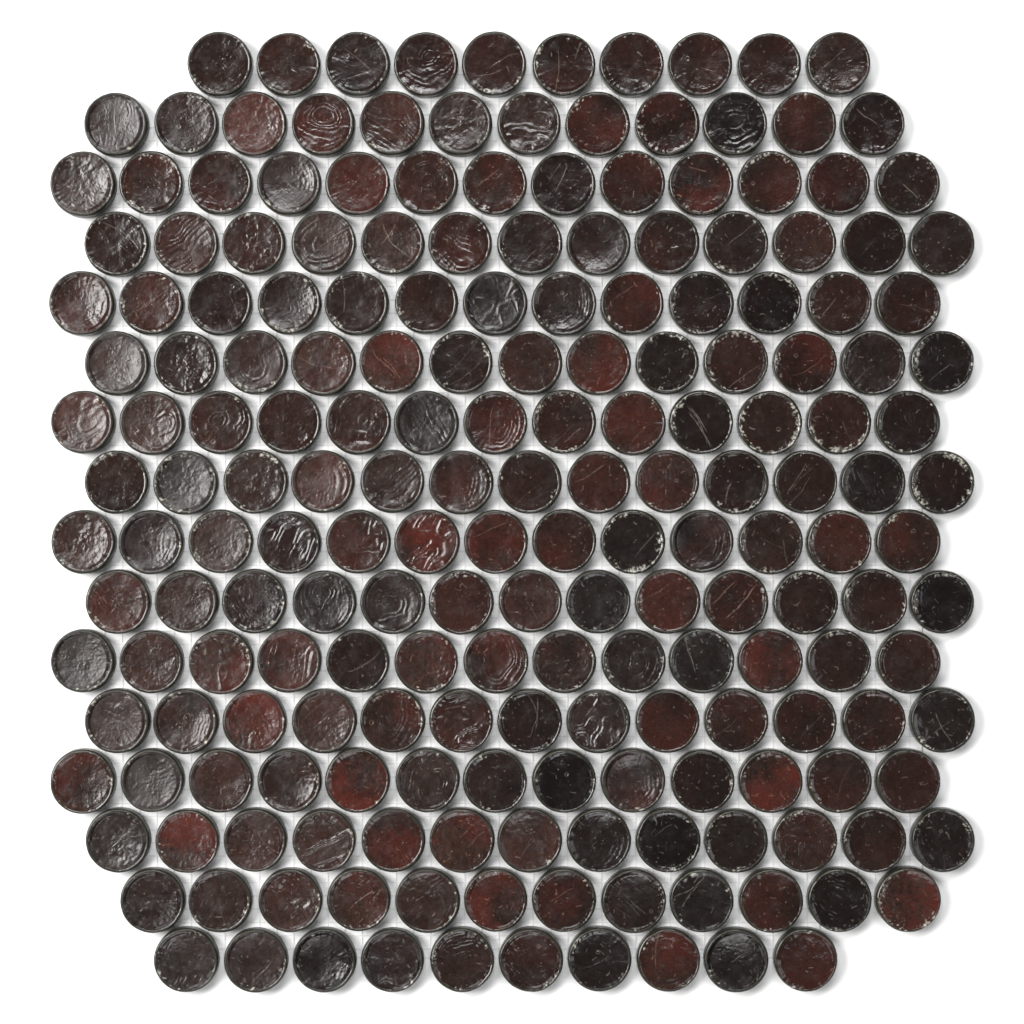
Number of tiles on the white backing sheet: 200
